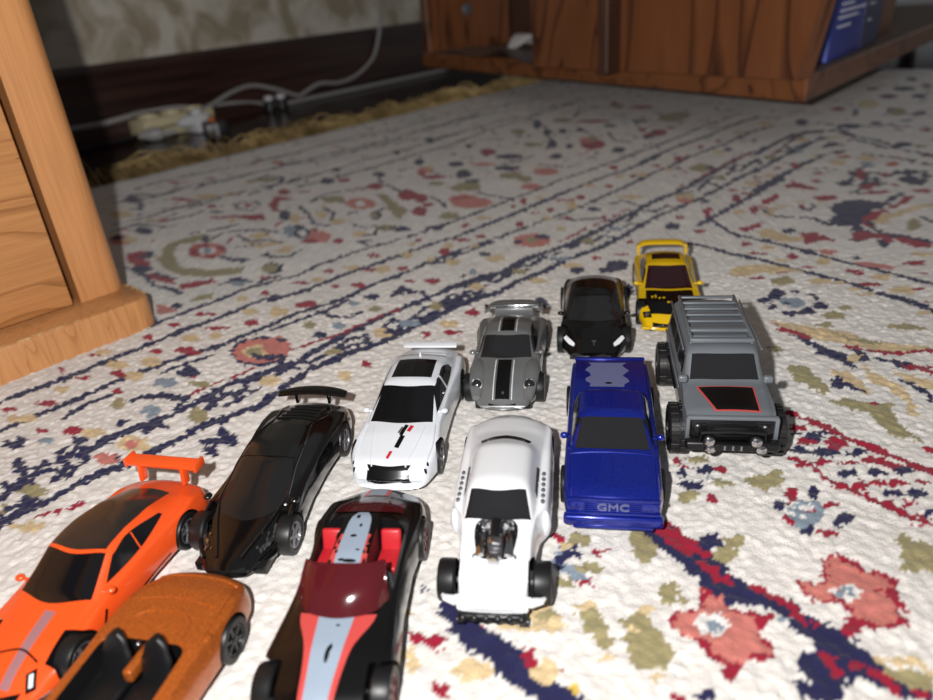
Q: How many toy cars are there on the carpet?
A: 11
